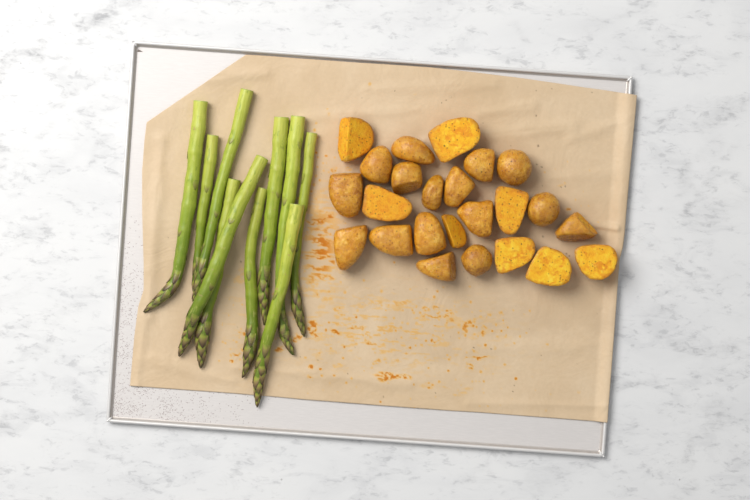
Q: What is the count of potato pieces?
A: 24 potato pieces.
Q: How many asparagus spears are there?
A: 10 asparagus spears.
